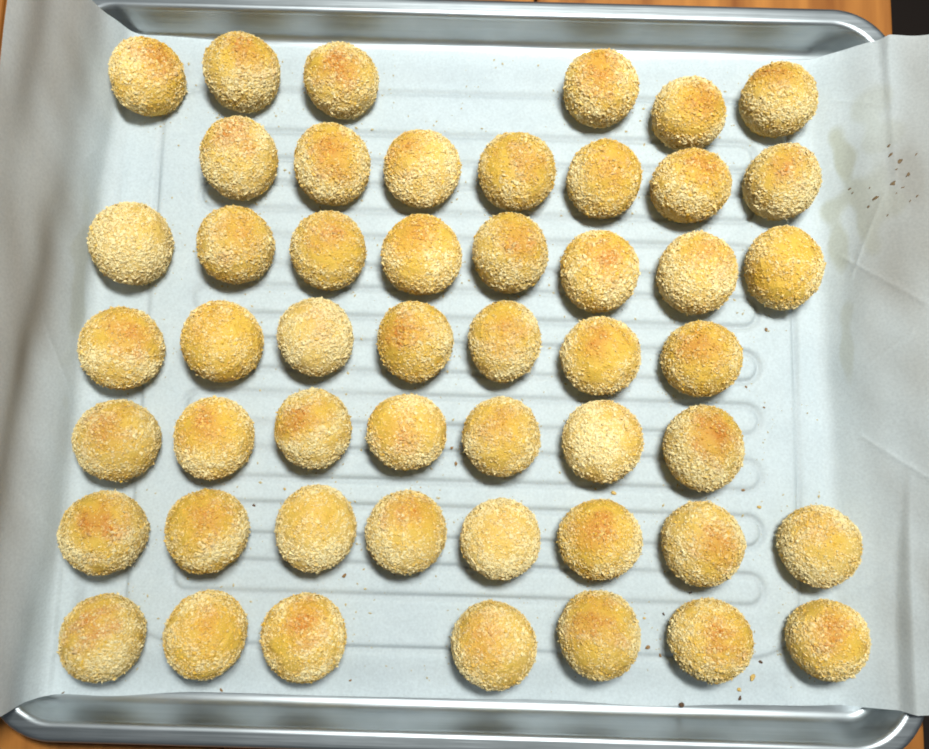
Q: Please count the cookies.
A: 50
